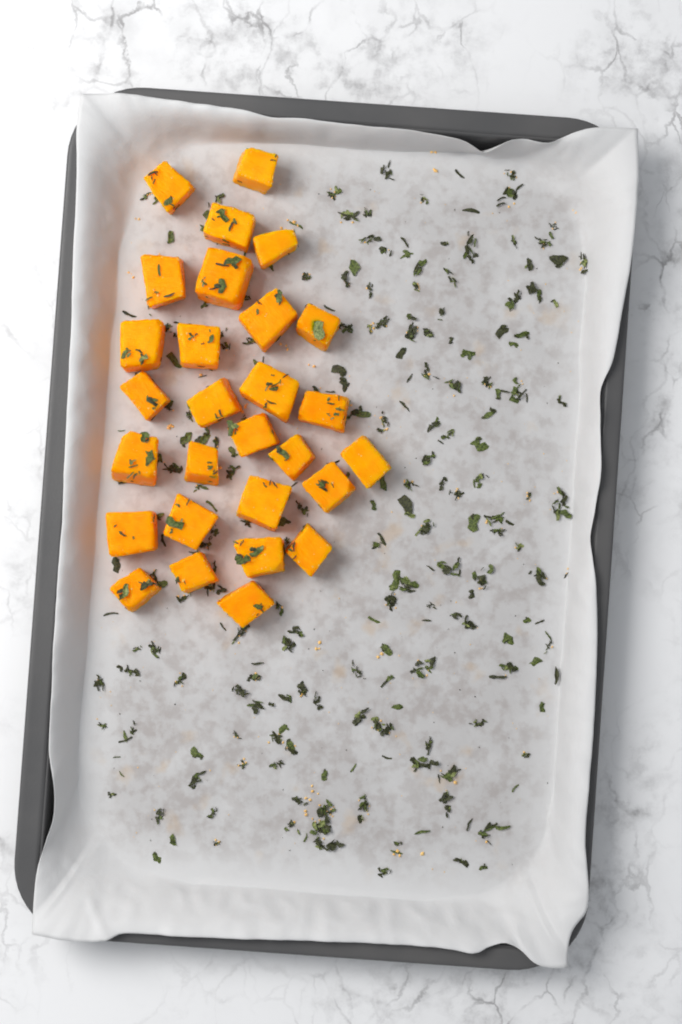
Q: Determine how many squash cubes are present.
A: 28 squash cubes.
